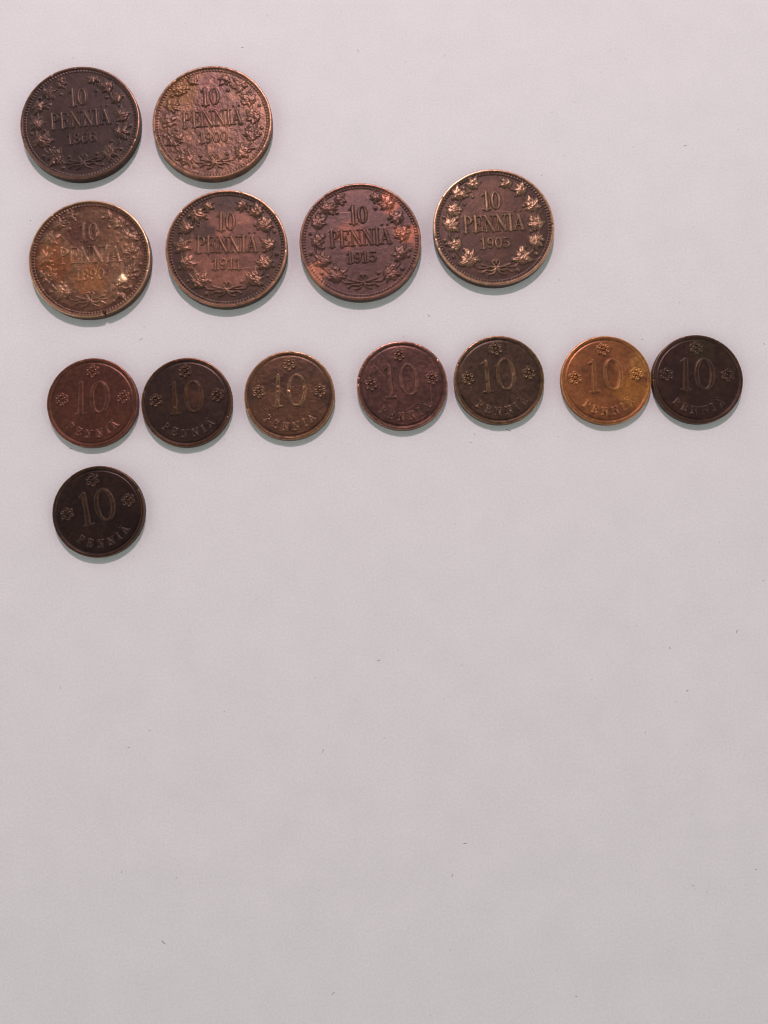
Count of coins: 14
